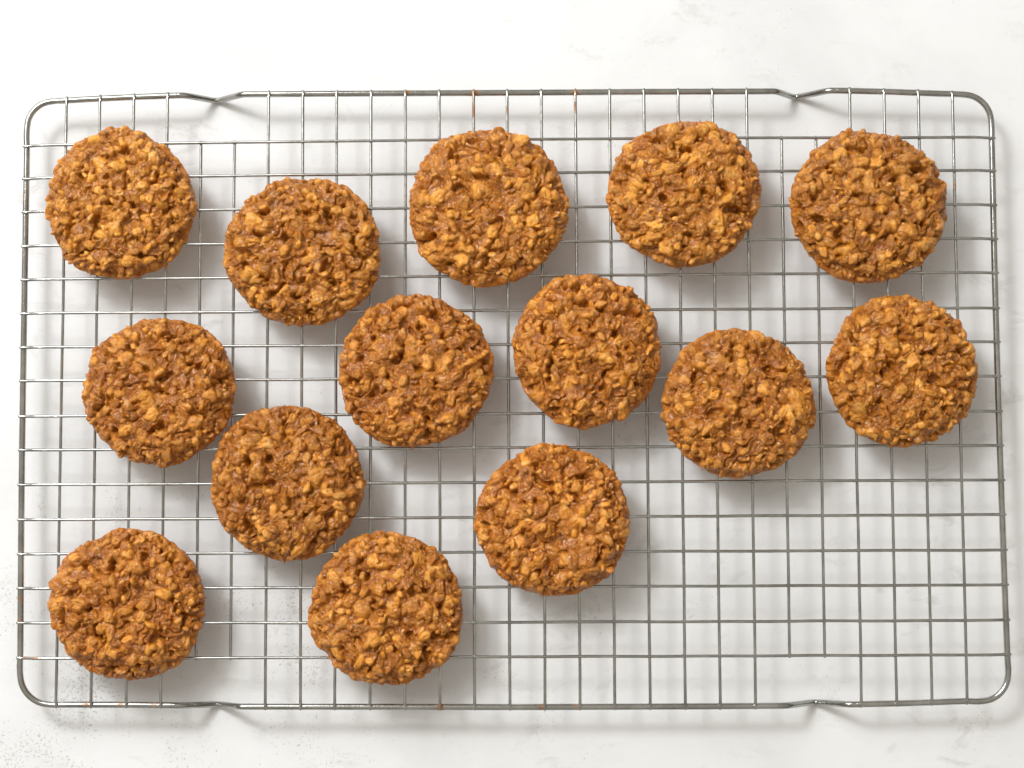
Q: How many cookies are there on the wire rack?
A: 14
